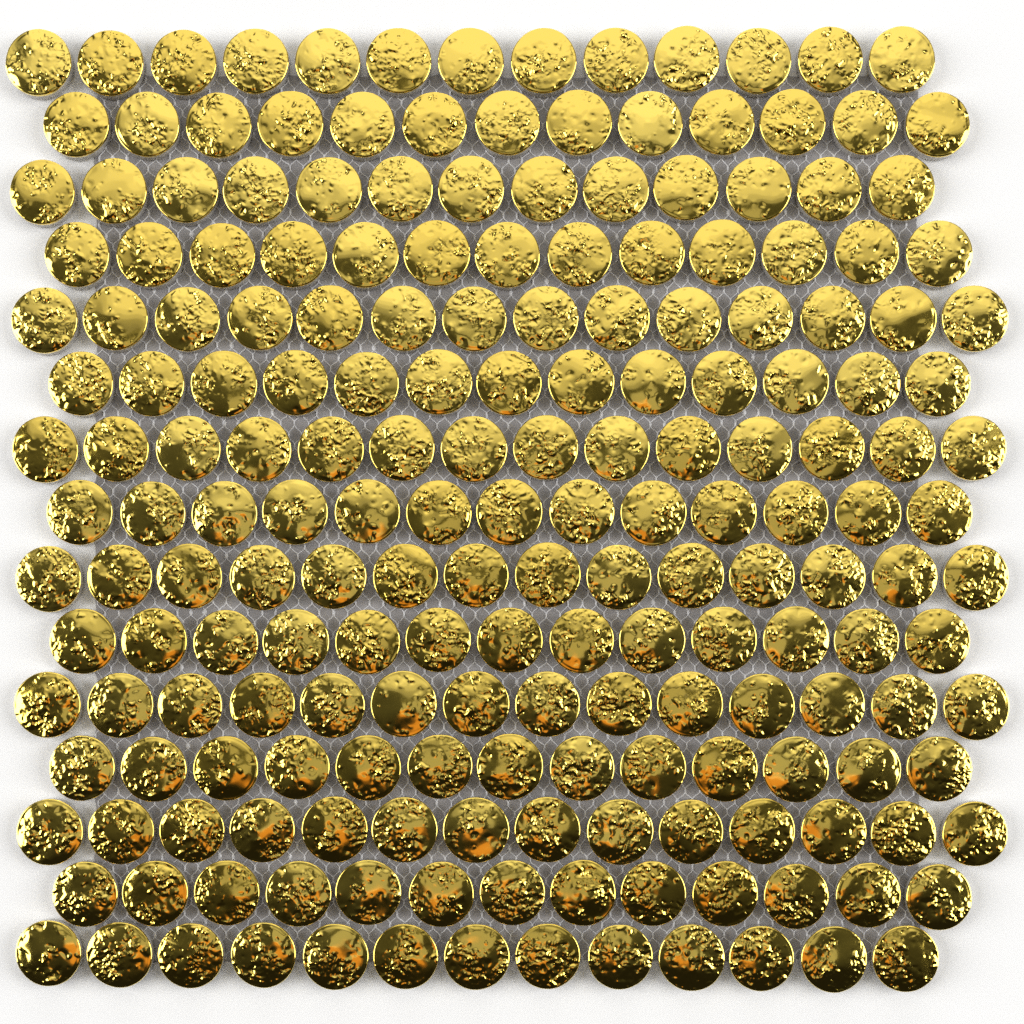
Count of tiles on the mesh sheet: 200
